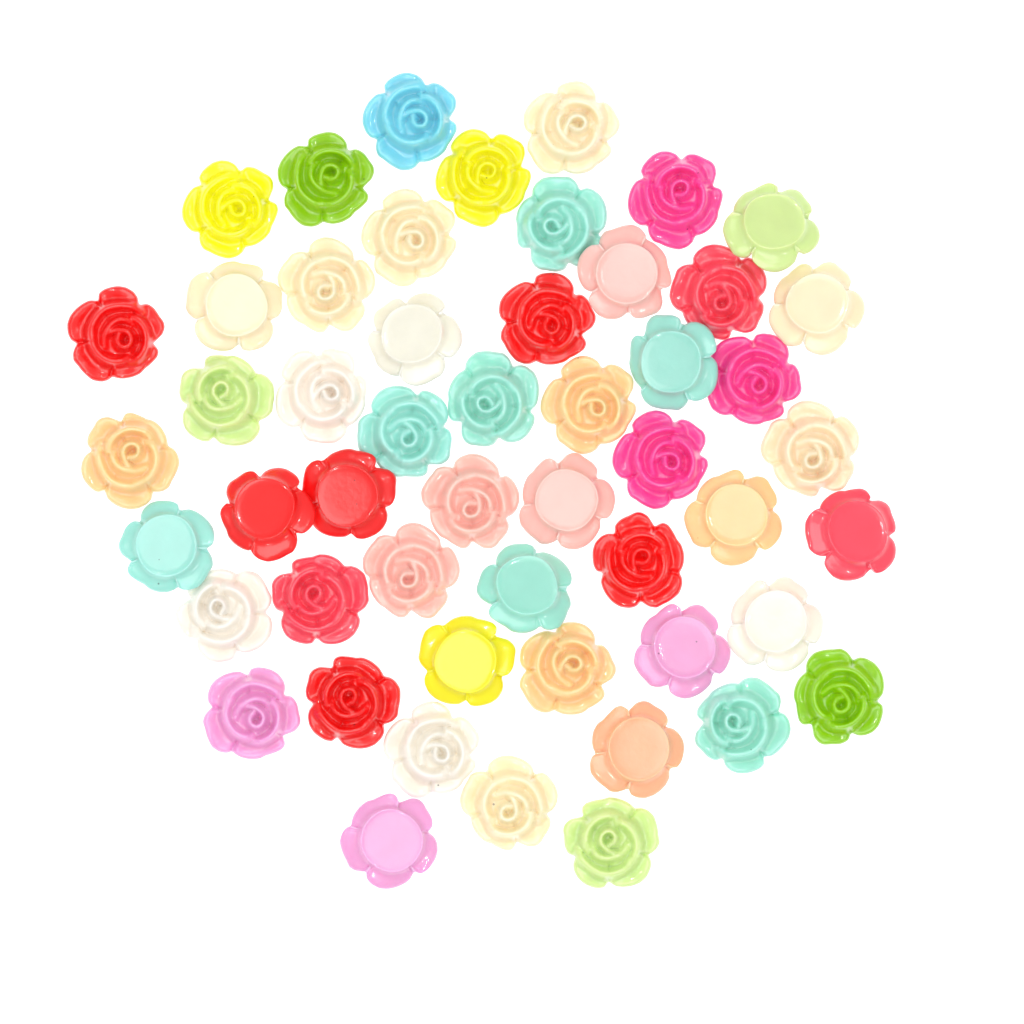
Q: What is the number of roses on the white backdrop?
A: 52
